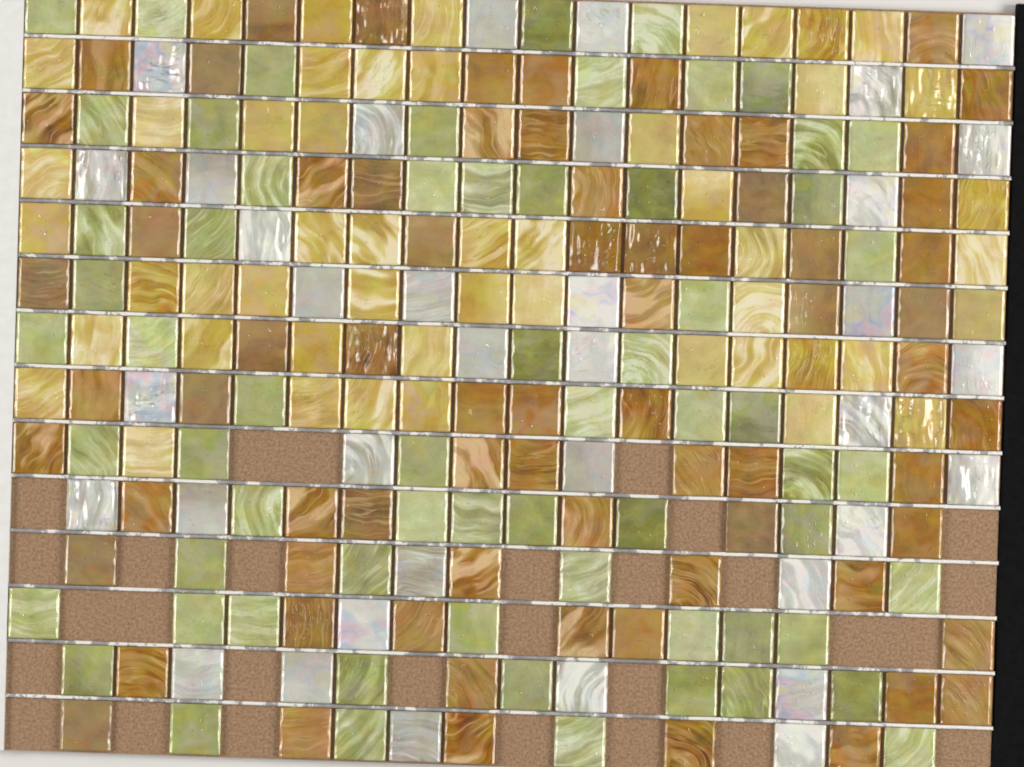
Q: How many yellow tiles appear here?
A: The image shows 51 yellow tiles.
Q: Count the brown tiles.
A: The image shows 72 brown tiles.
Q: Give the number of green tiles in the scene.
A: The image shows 64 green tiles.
